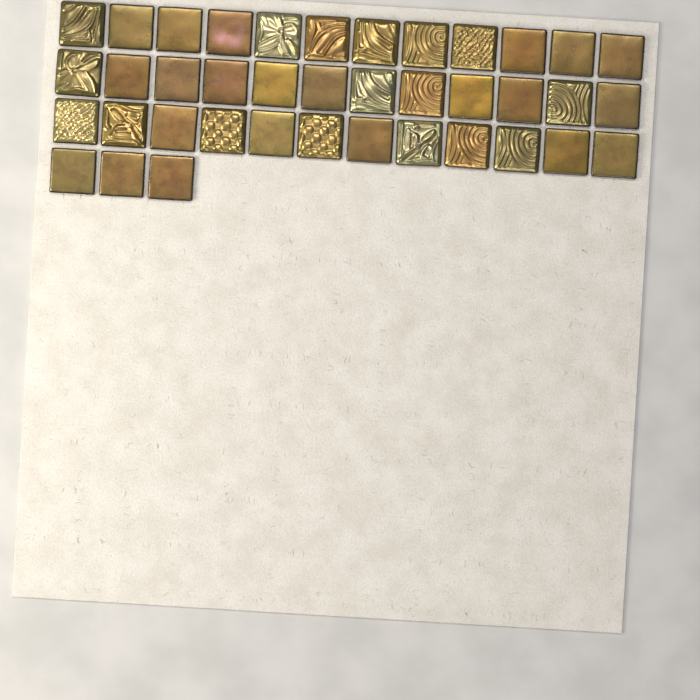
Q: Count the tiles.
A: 39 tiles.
